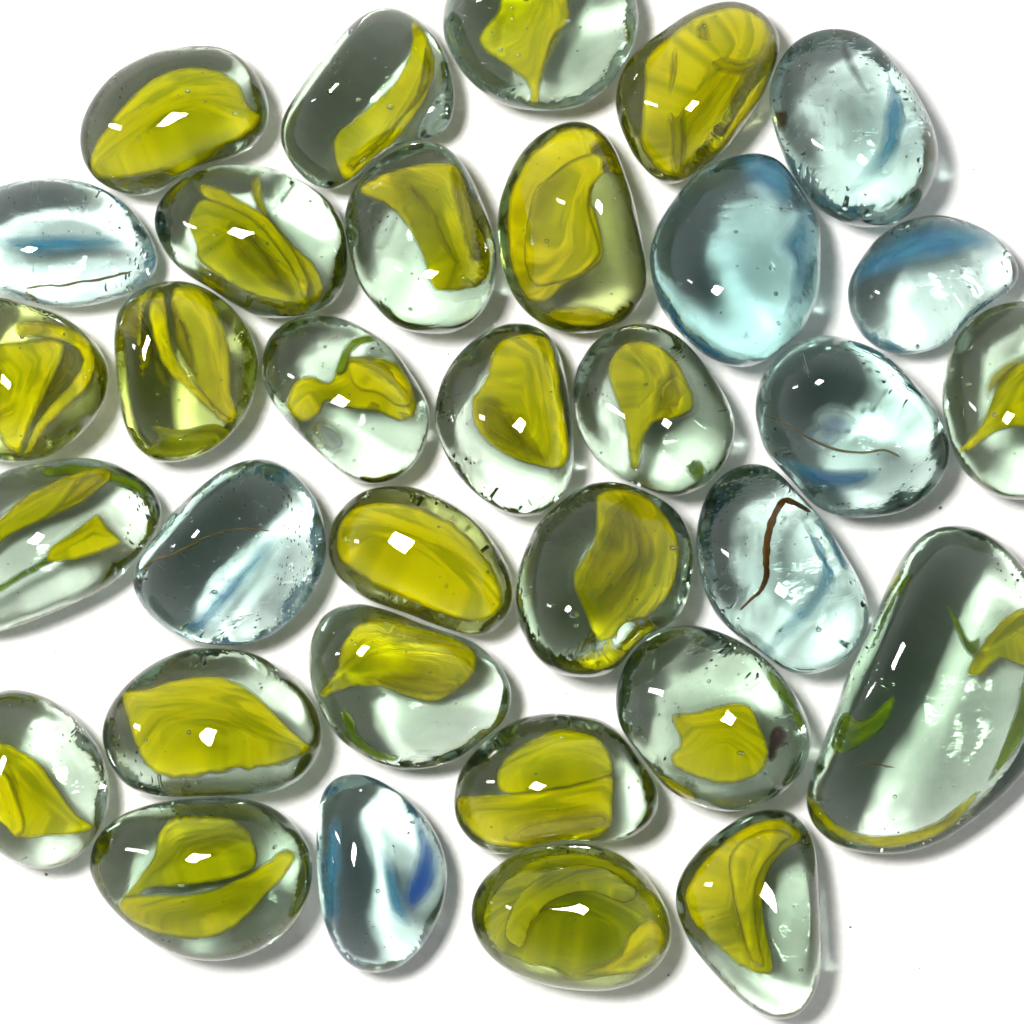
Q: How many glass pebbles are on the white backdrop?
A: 33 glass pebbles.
